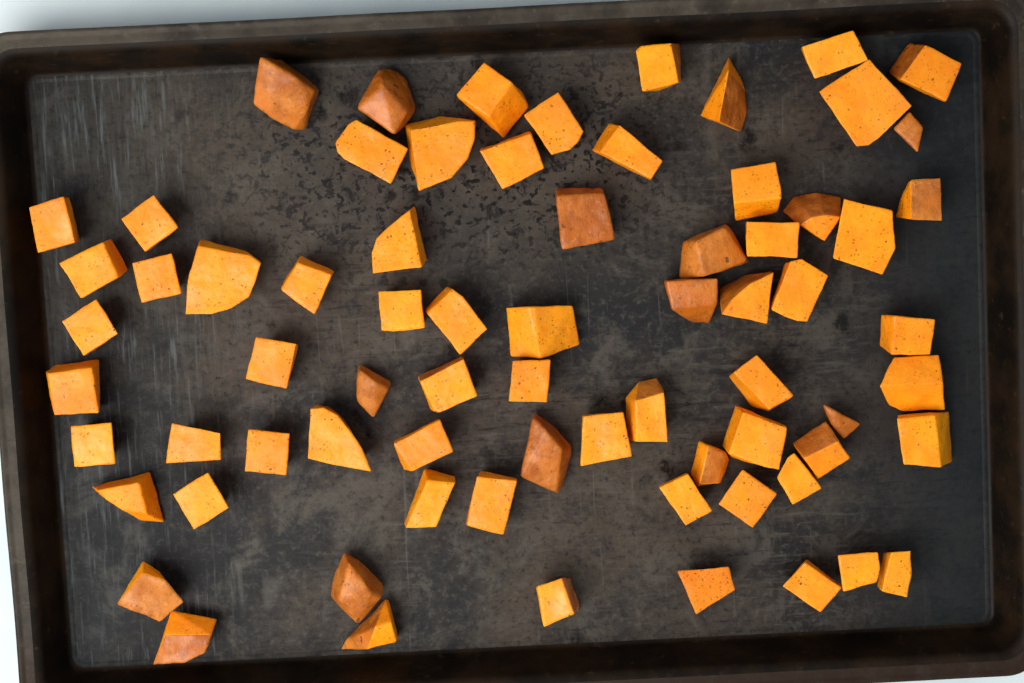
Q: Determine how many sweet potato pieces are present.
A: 72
